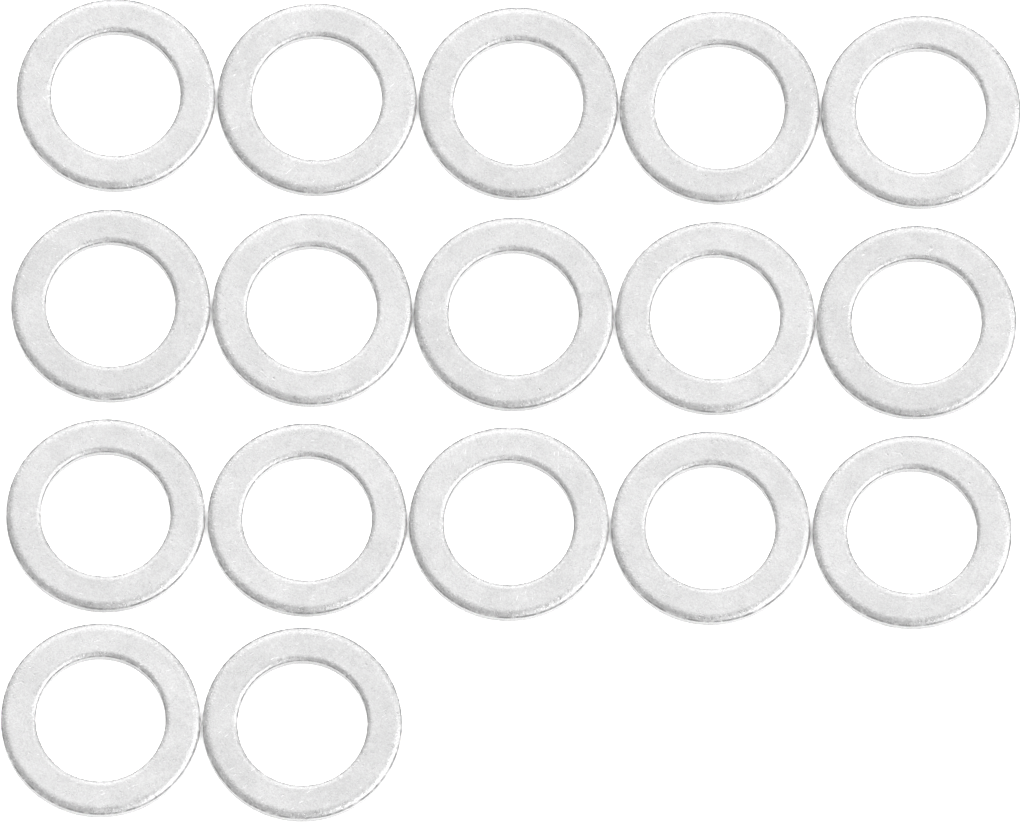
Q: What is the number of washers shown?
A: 17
